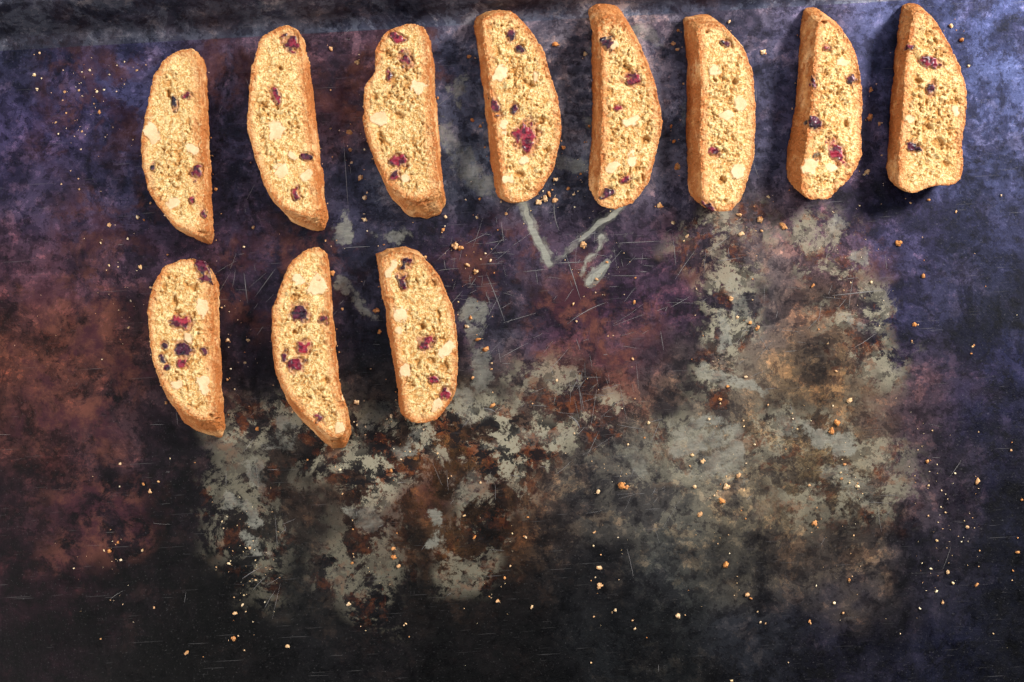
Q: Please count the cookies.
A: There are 11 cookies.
